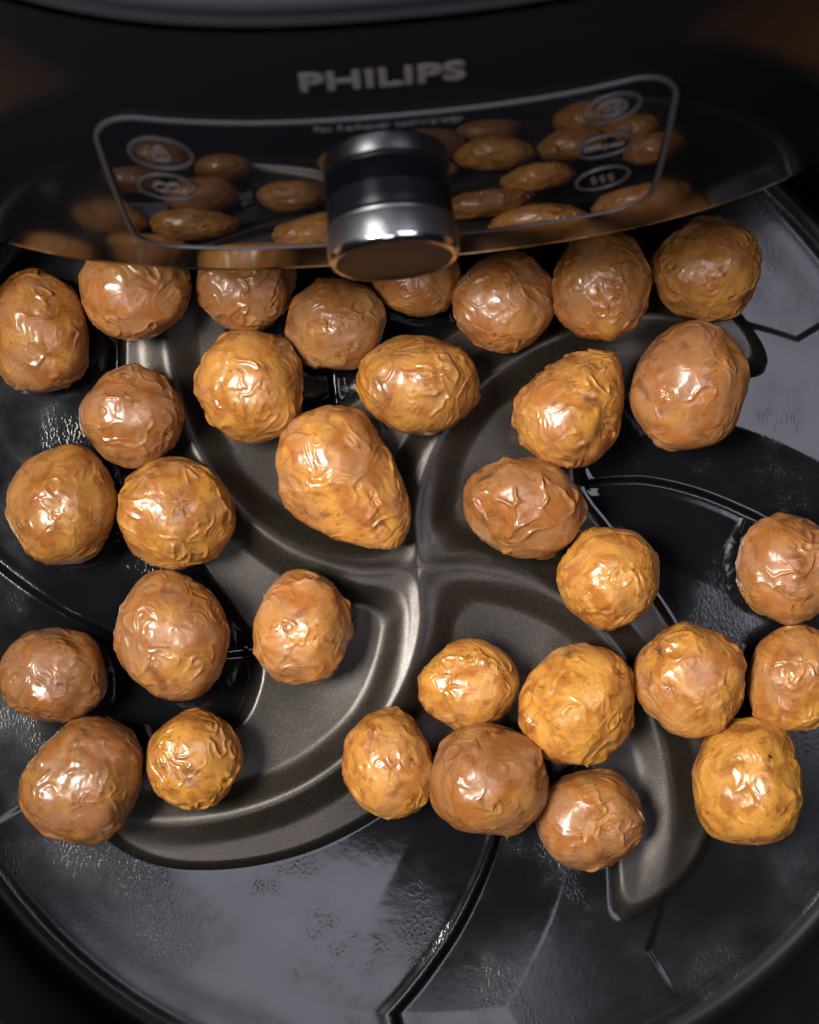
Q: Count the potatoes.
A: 32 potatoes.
